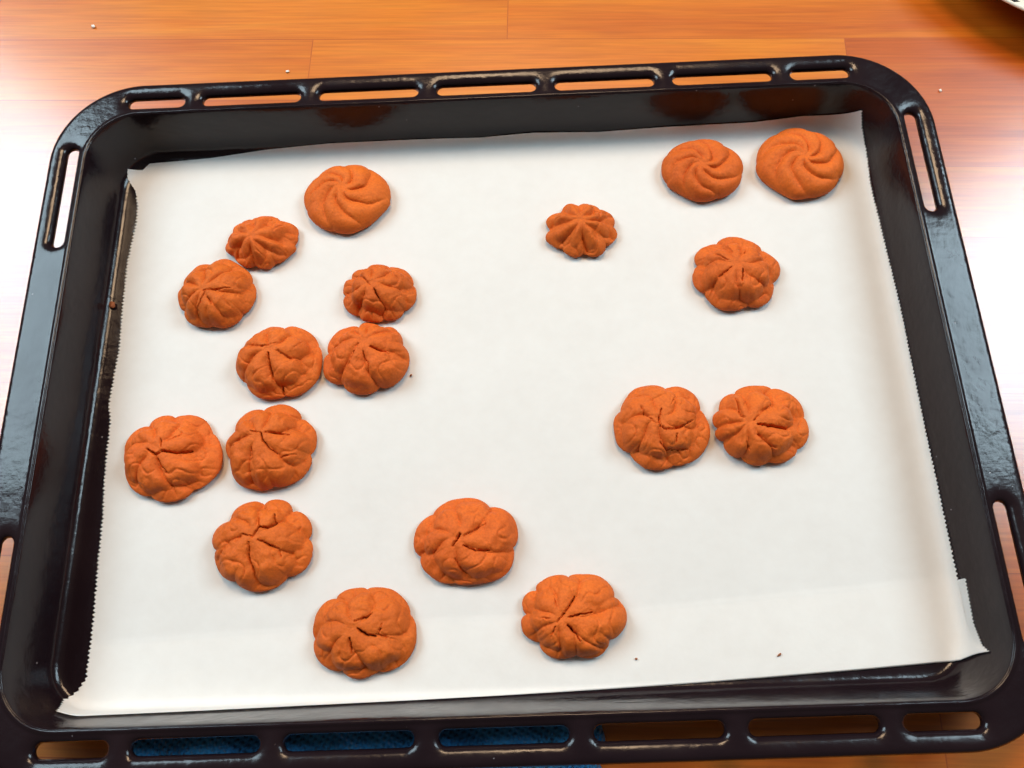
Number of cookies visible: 18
